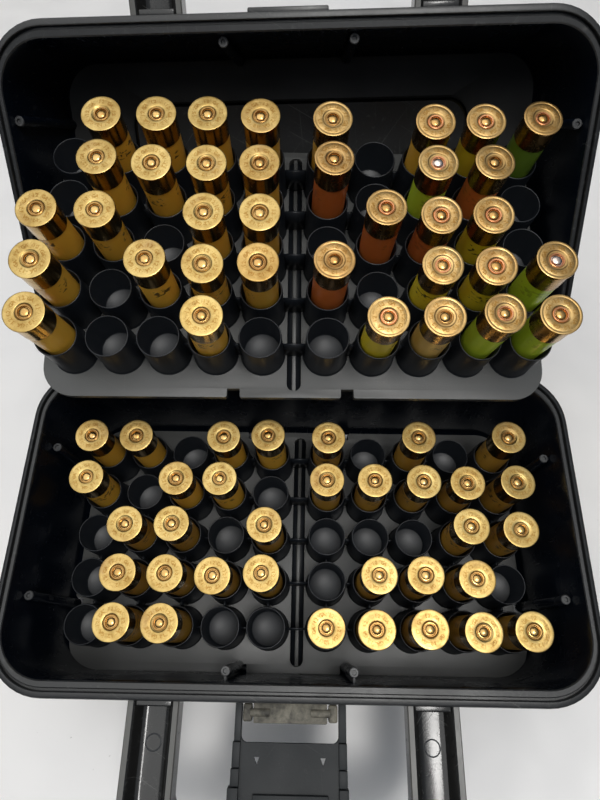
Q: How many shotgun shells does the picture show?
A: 70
